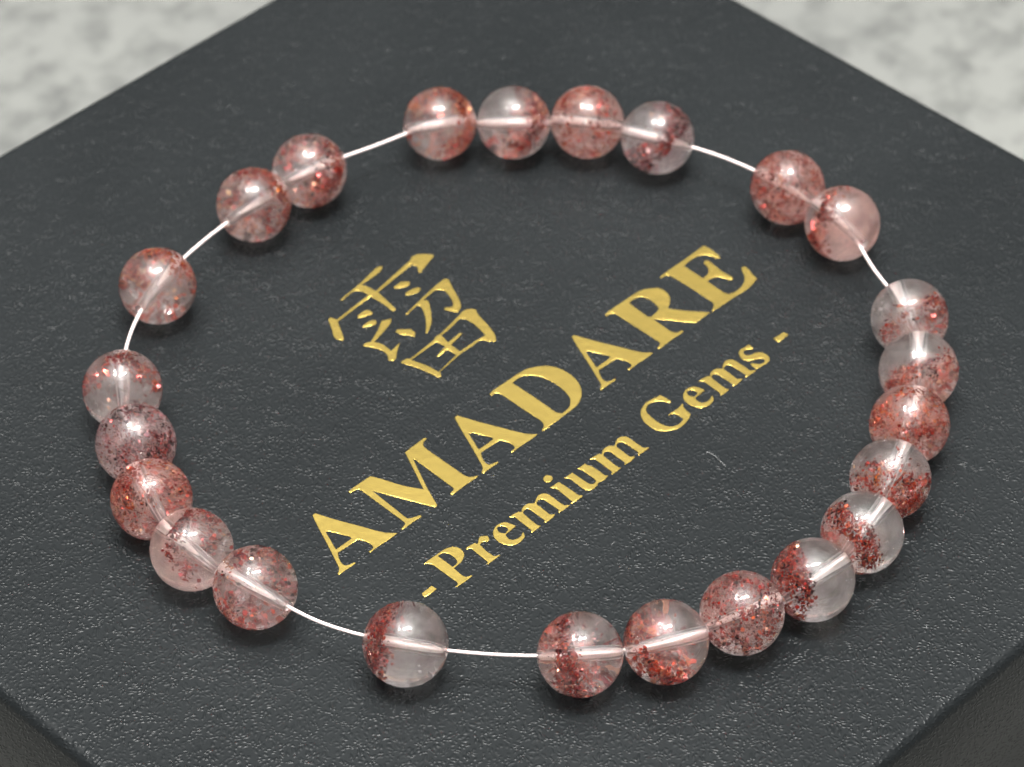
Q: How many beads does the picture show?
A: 24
